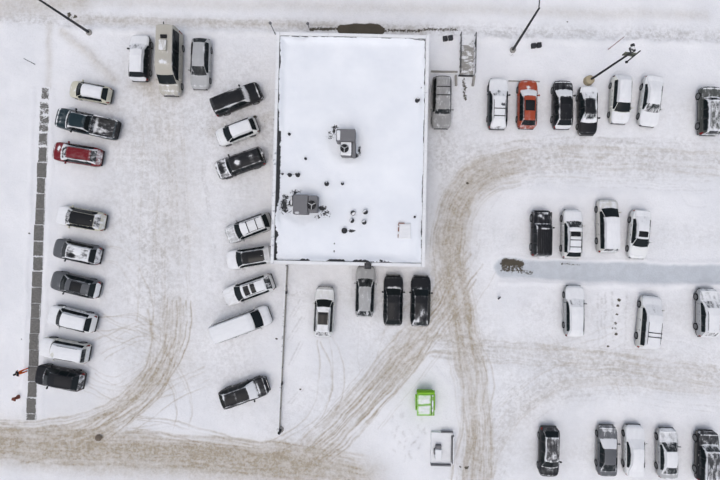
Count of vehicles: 44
